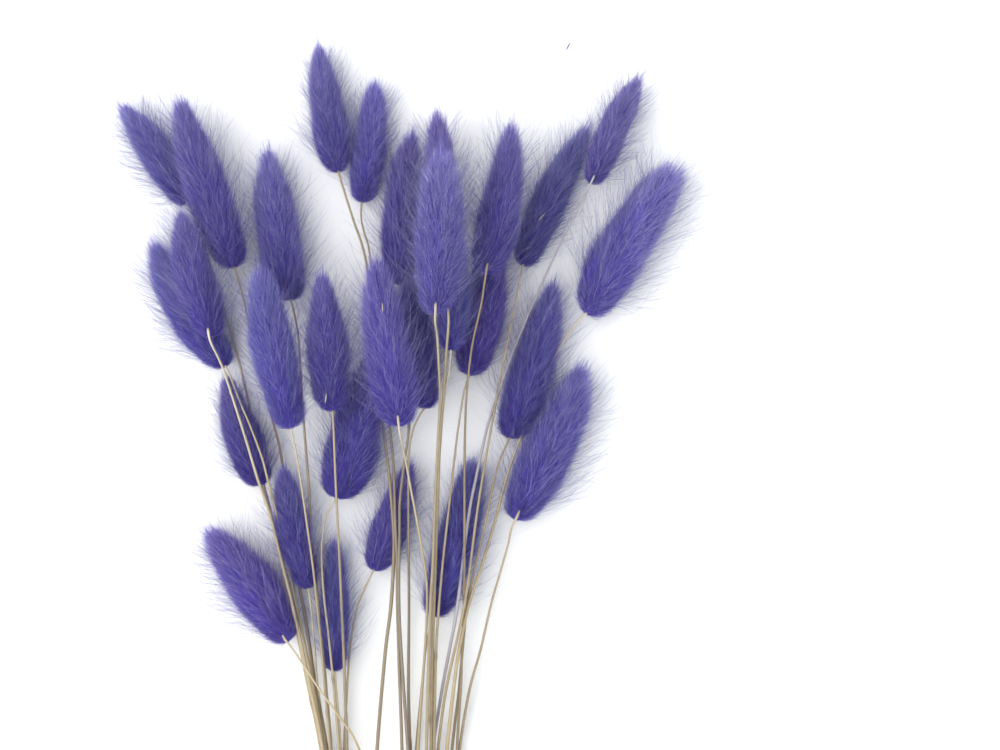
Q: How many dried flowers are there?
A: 29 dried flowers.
